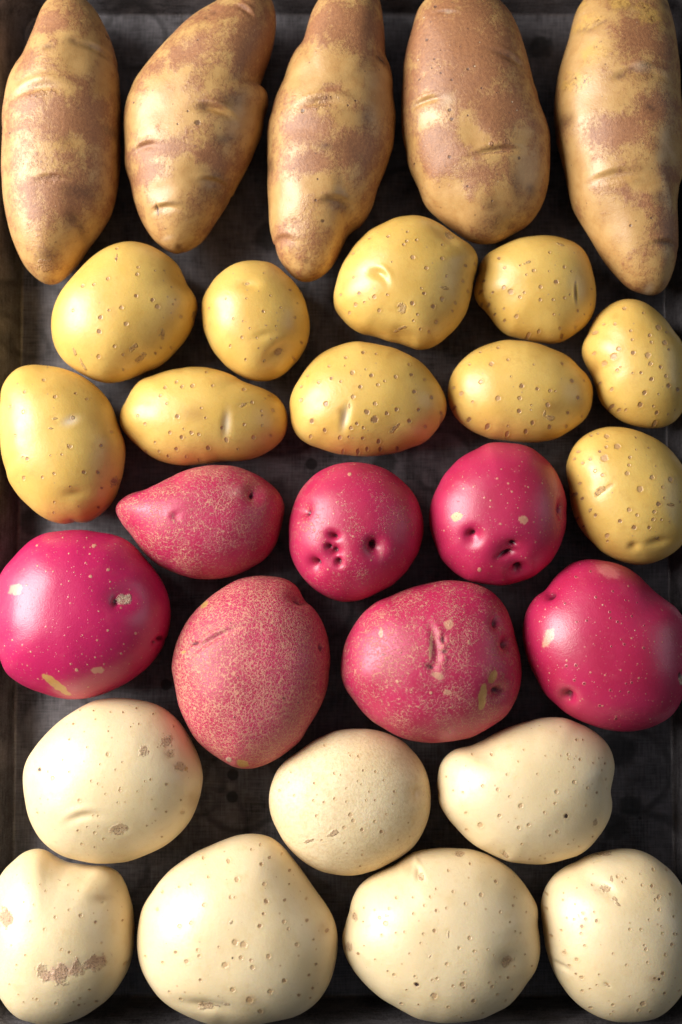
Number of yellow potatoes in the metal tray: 10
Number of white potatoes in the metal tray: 7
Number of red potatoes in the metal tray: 7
